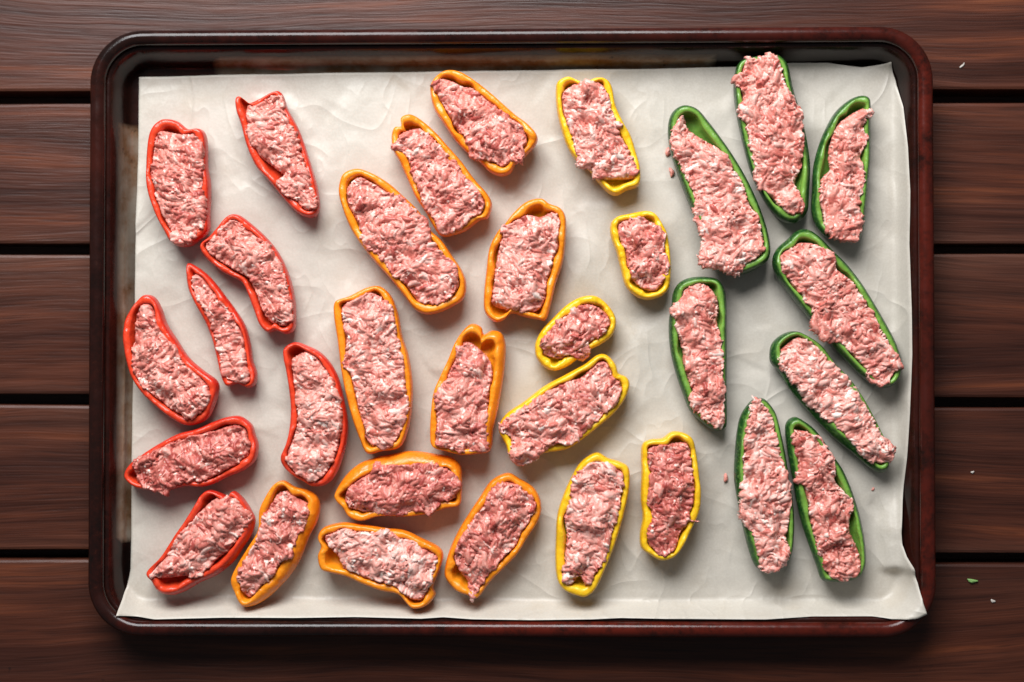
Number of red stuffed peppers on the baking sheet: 8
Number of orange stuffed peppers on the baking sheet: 10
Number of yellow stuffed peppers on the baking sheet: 6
